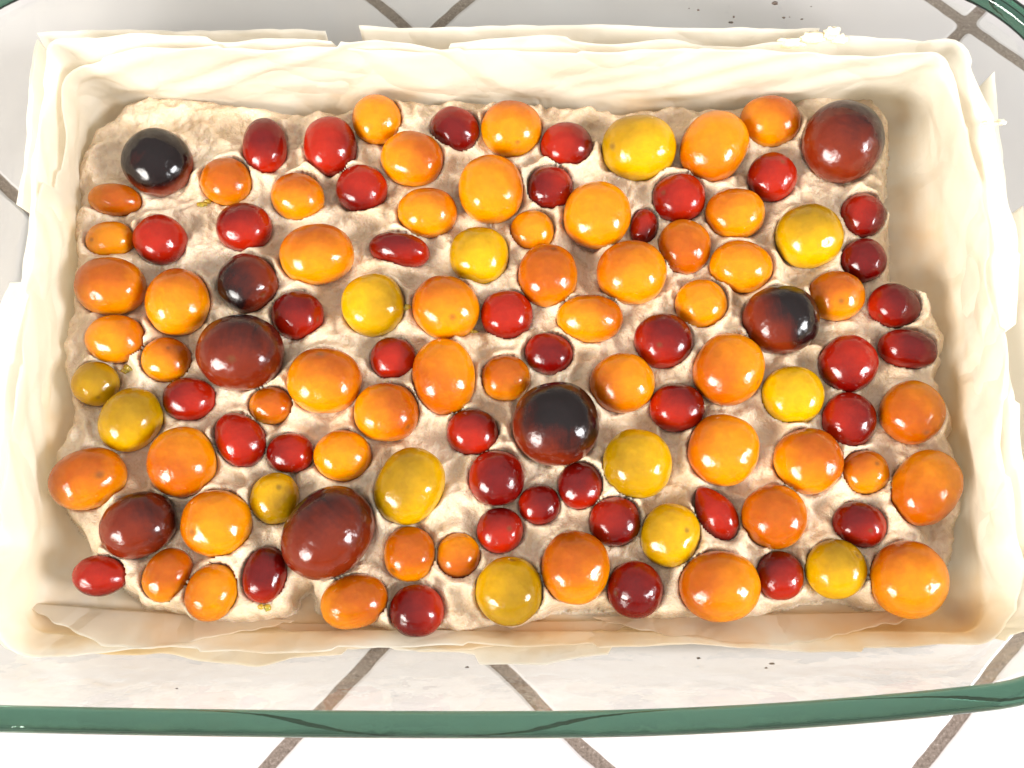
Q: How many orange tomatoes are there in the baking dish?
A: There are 52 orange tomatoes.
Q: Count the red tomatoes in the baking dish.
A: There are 40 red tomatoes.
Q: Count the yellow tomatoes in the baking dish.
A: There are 13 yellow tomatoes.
